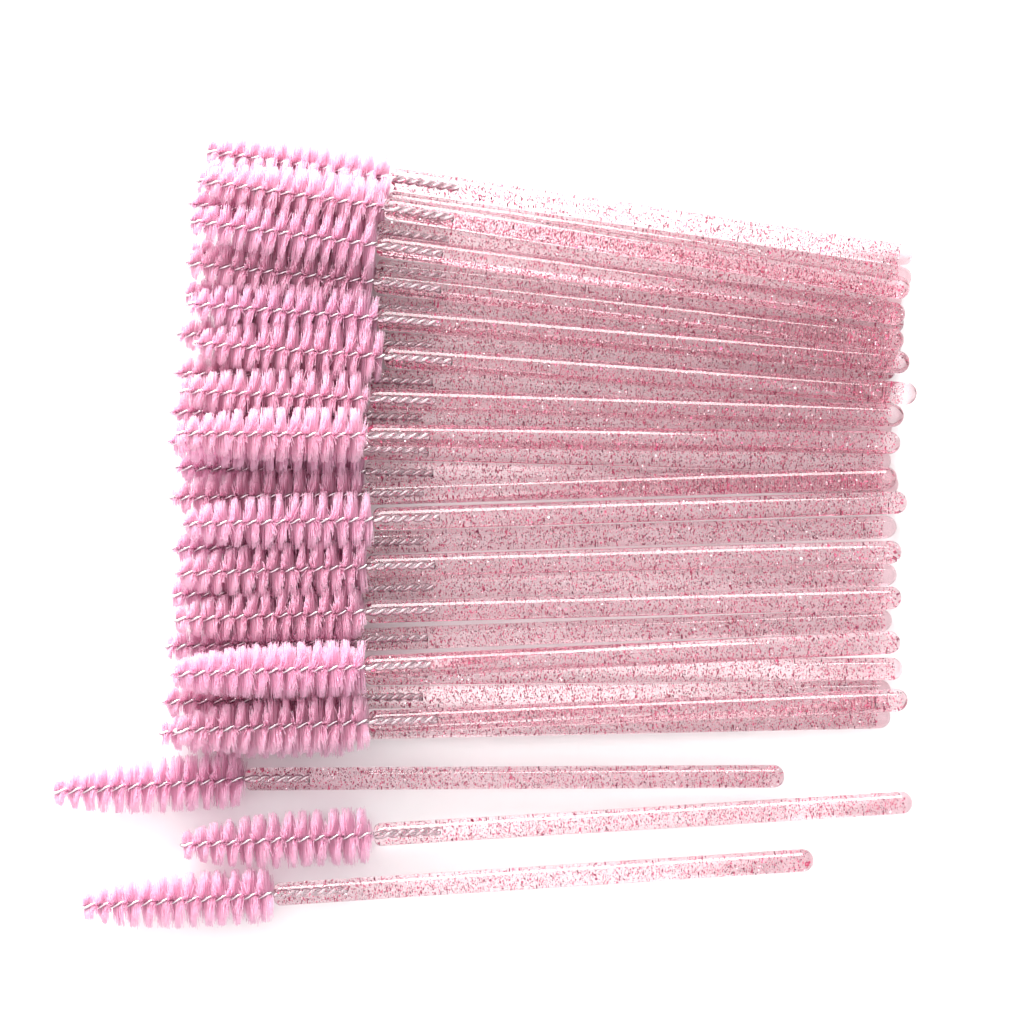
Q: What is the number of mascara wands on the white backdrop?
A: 32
